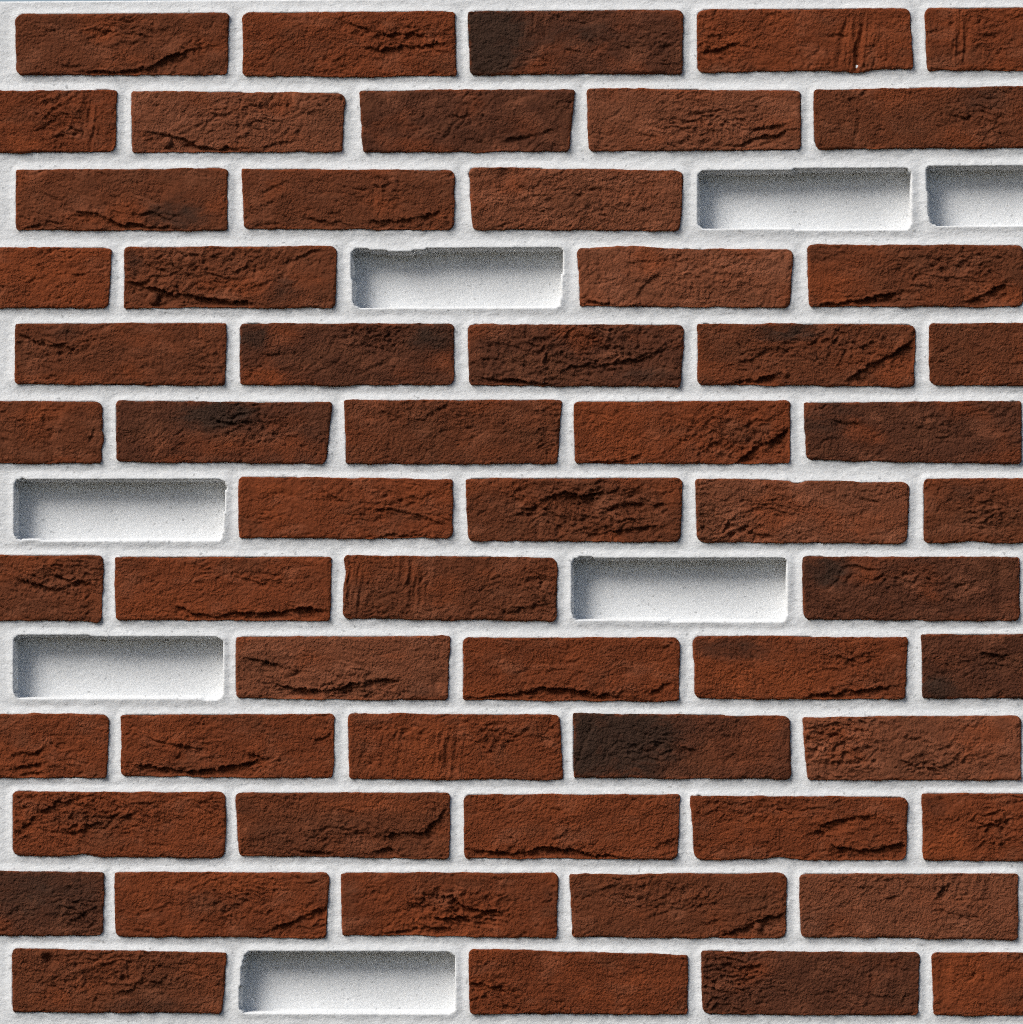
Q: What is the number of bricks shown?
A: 58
